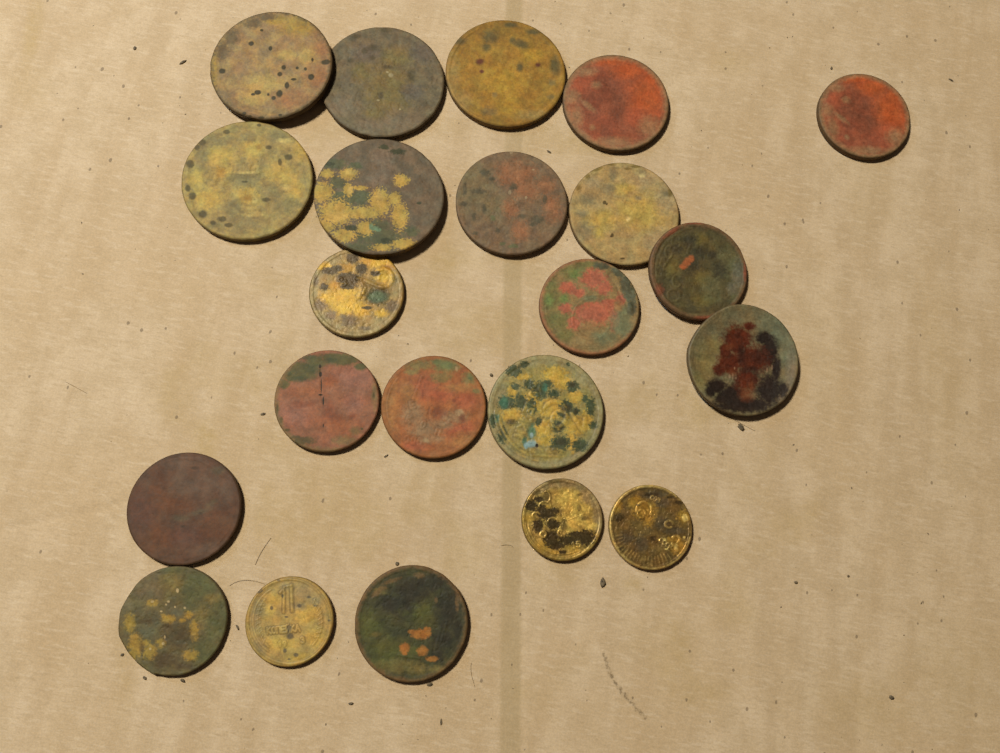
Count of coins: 22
